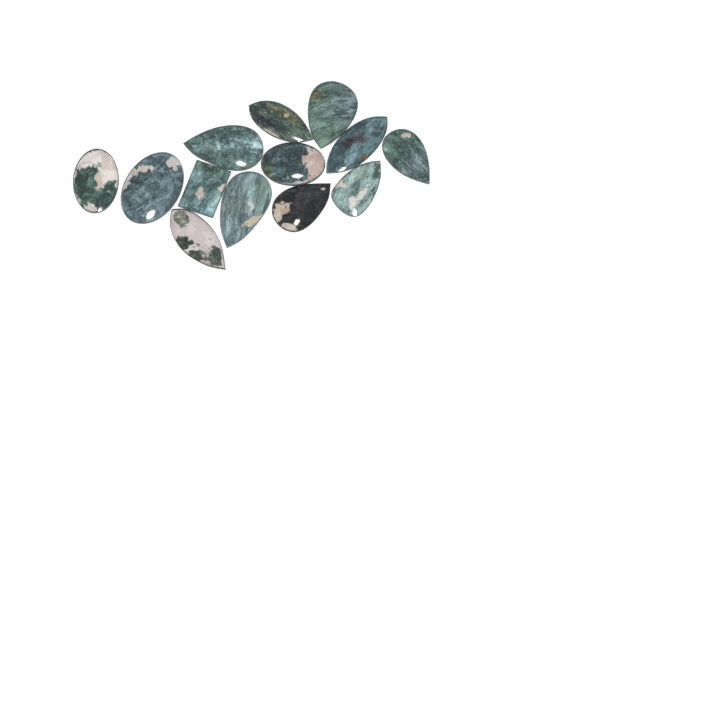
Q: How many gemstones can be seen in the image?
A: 13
